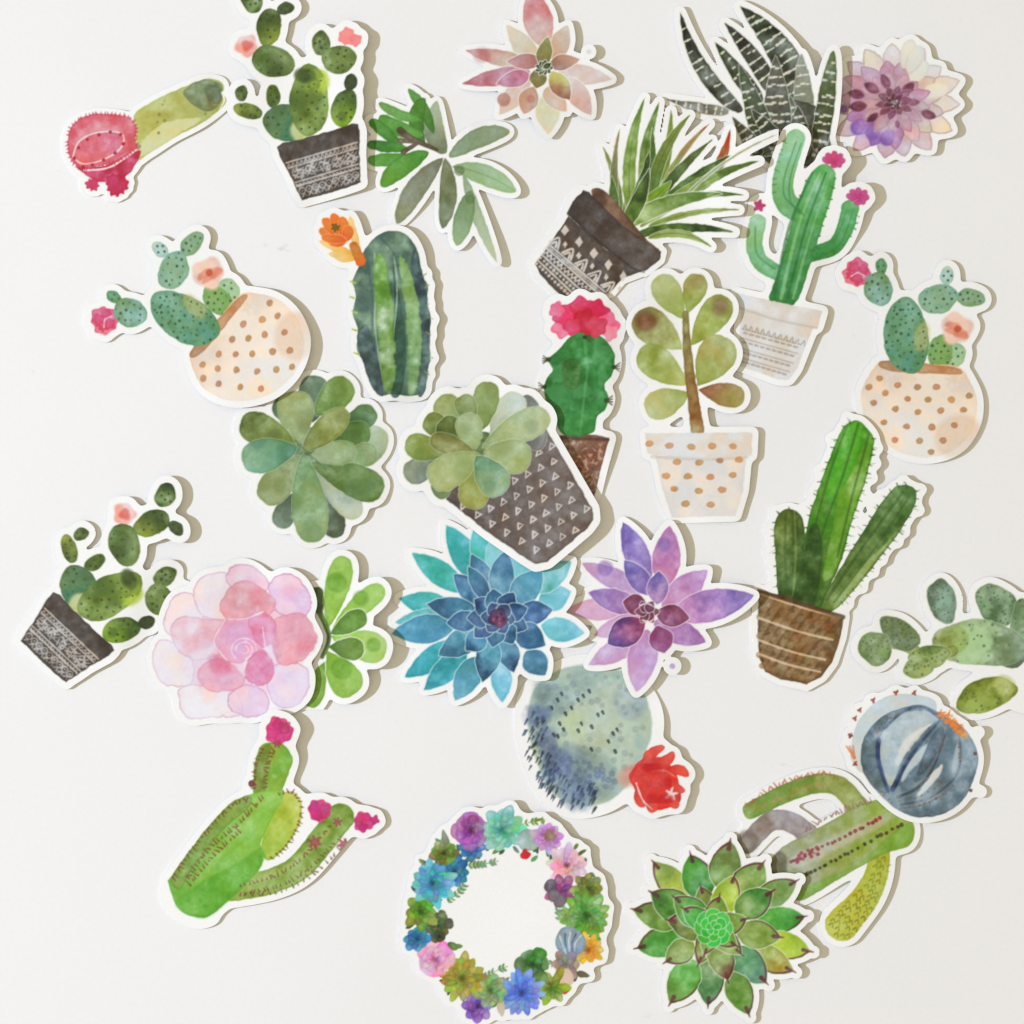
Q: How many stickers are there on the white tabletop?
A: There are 28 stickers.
